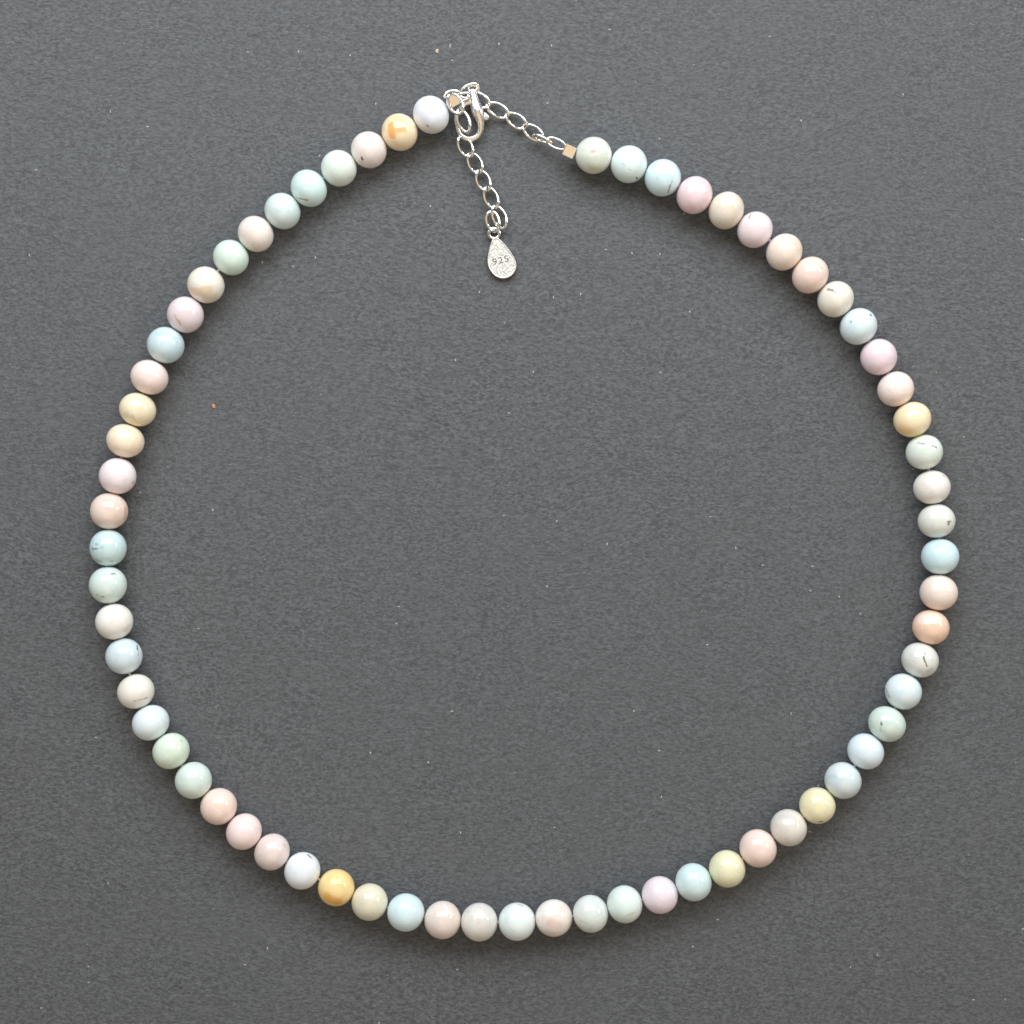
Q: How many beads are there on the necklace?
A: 67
